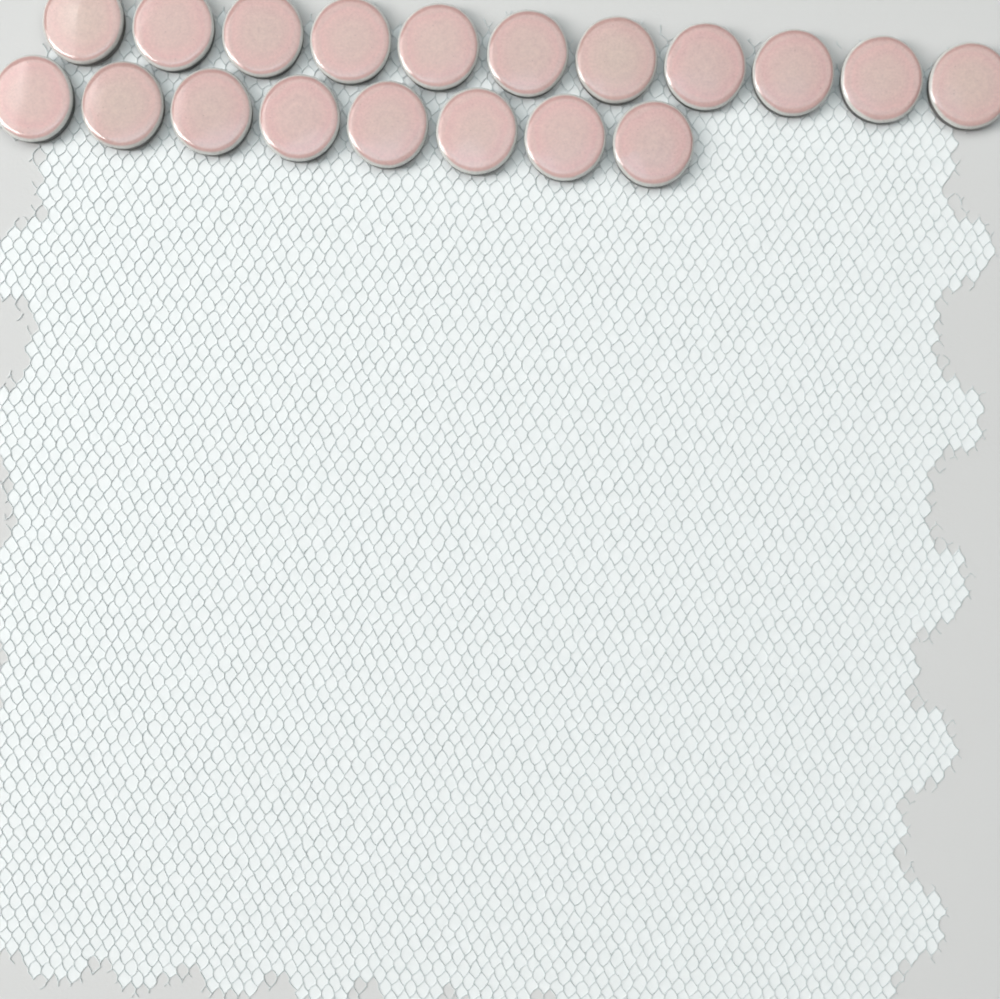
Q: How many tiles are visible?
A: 19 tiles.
